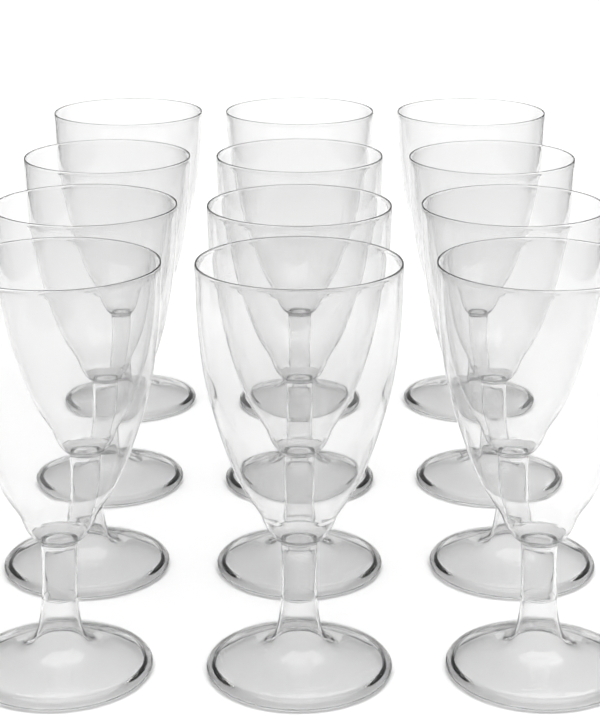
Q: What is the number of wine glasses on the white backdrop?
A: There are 12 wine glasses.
